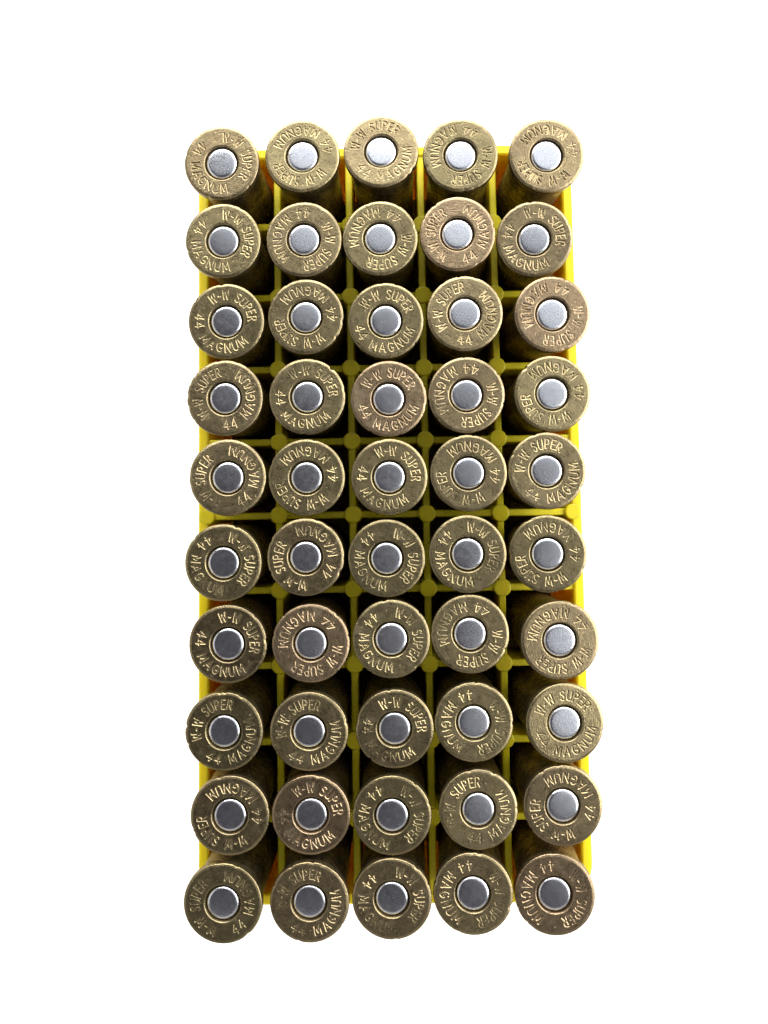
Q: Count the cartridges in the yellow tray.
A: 50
